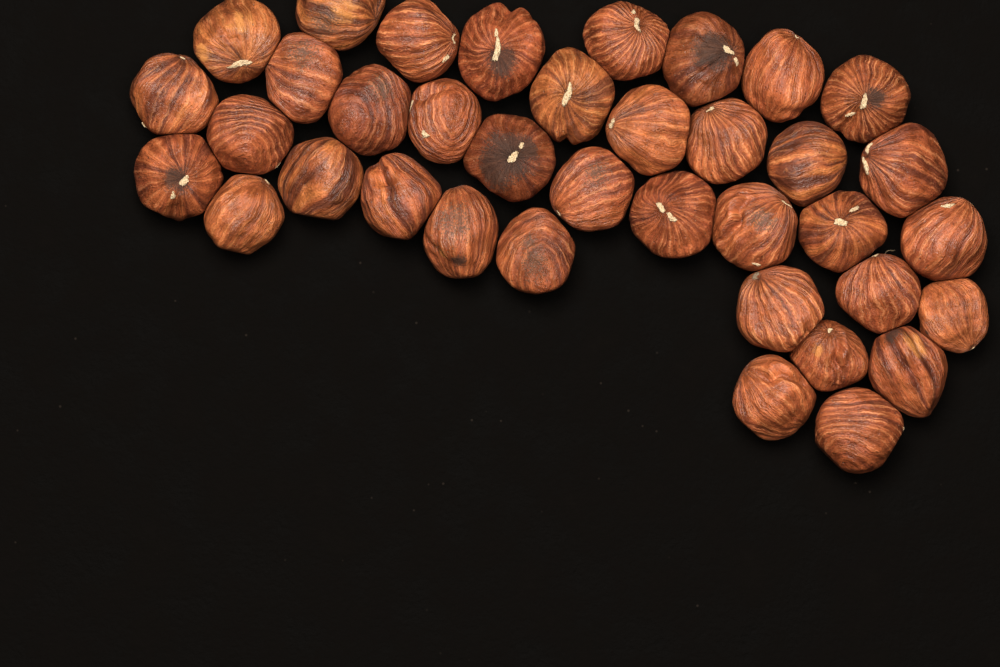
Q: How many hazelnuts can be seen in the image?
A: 37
